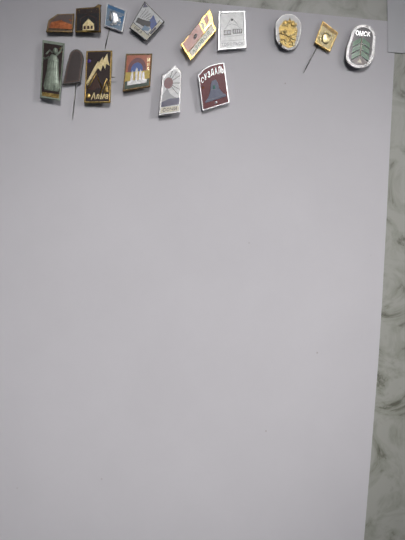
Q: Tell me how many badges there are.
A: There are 15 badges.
